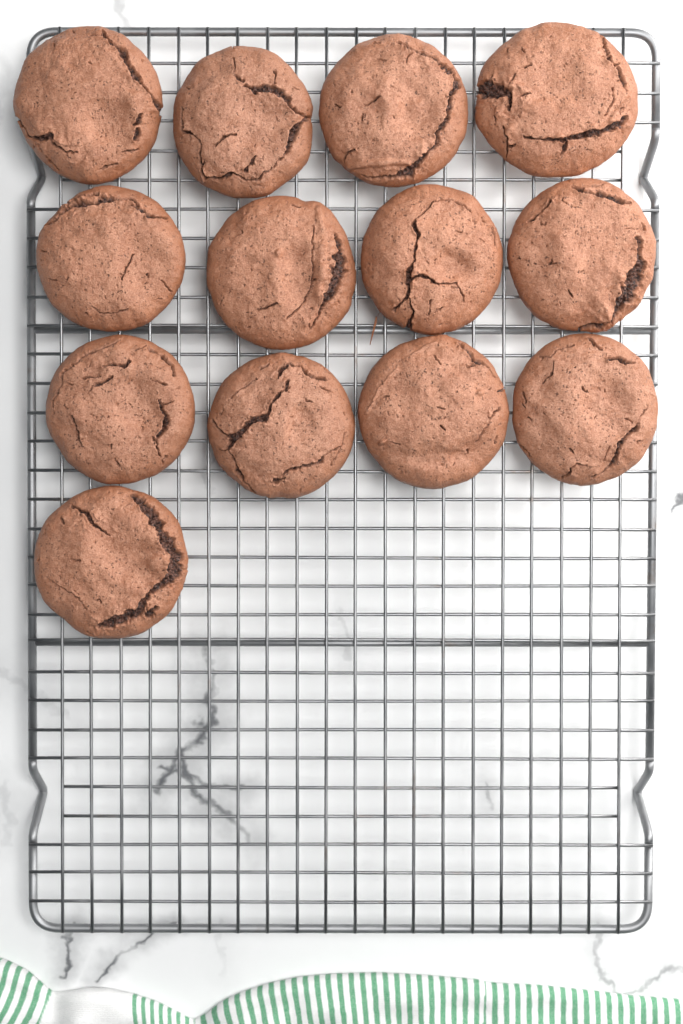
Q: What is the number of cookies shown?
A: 13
